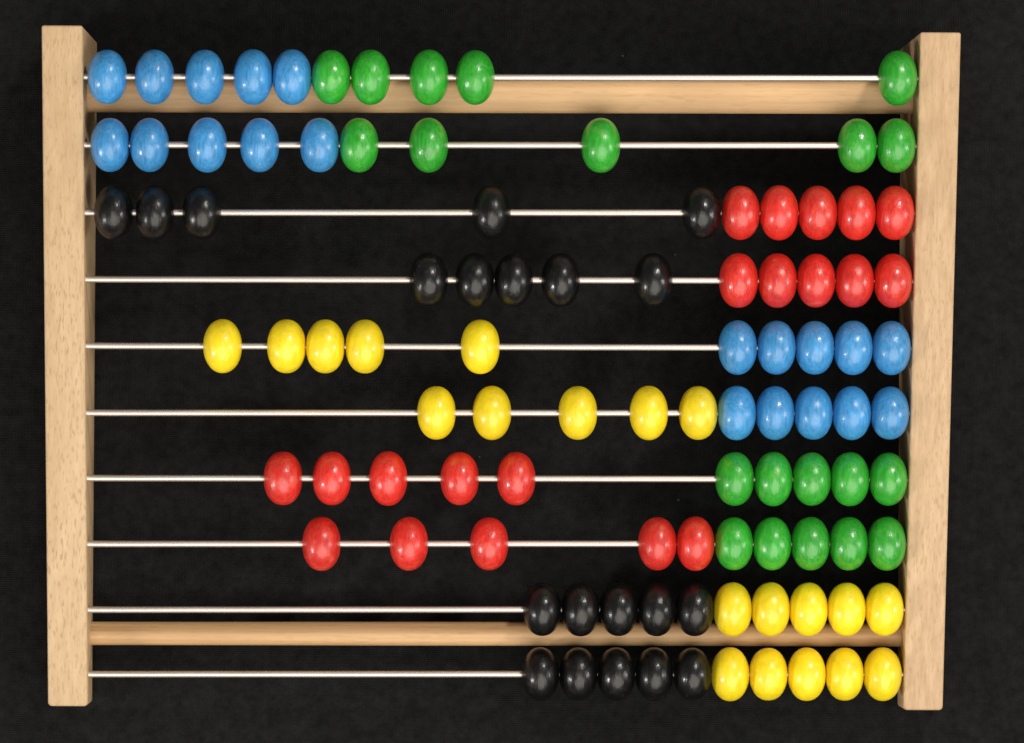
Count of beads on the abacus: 100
